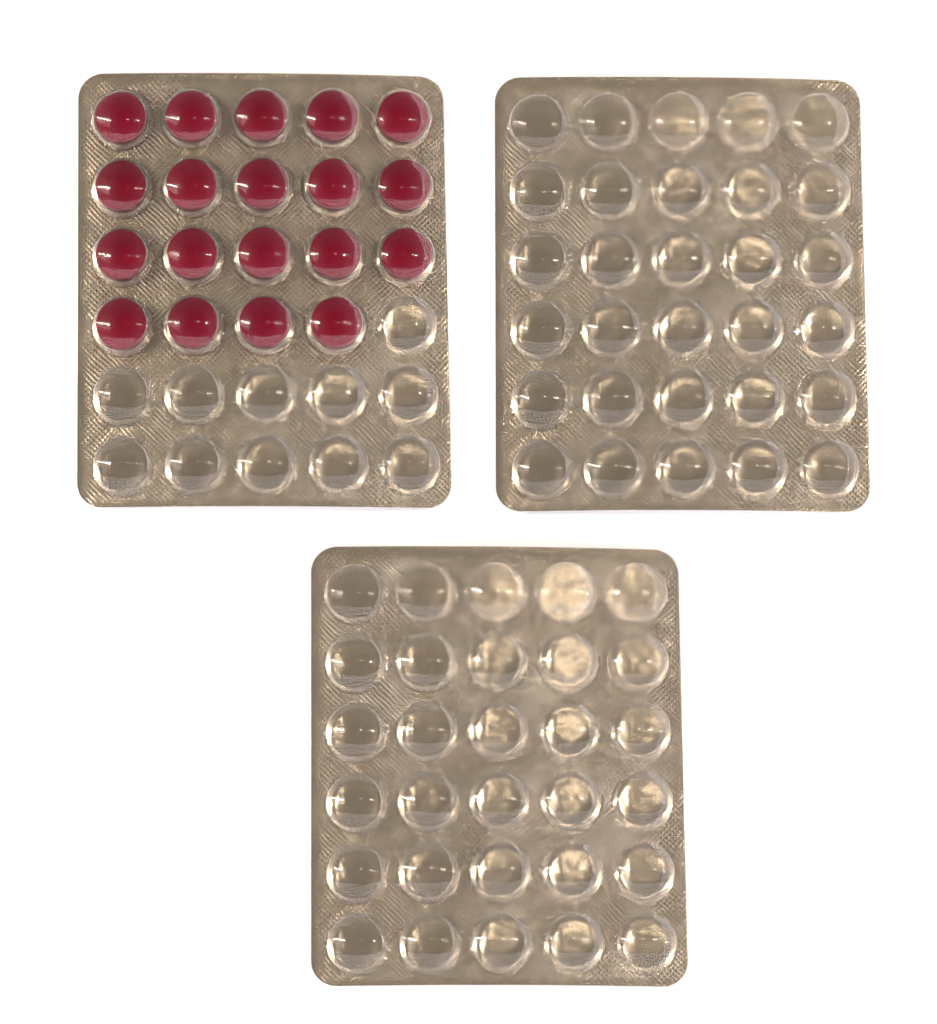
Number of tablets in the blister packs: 19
